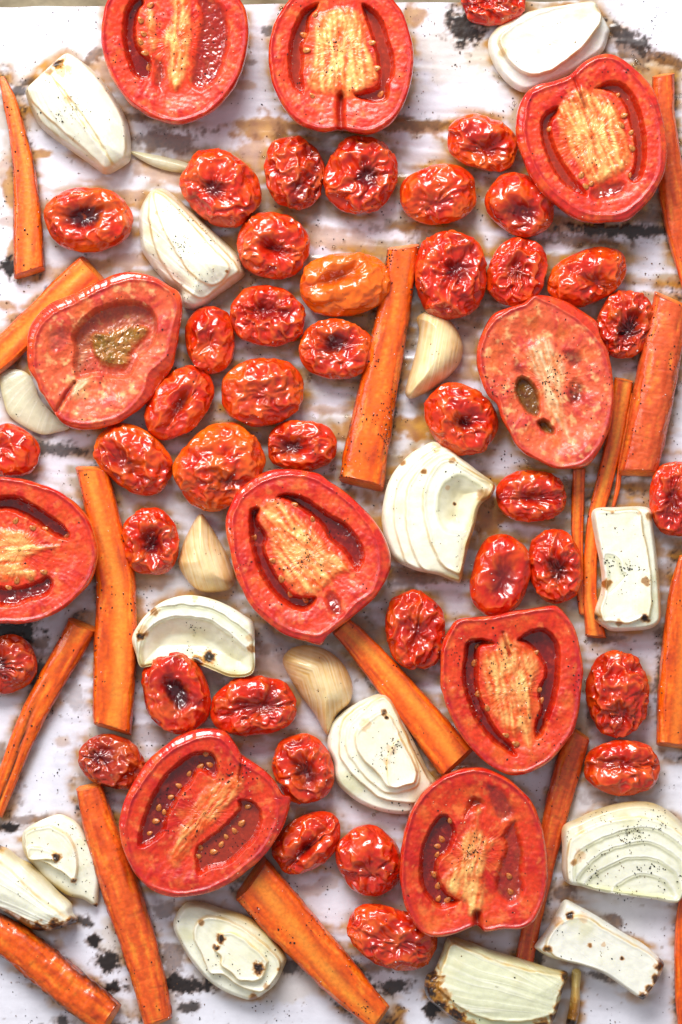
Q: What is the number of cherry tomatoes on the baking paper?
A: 40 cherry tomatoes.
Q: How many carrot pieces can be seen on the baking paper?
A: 16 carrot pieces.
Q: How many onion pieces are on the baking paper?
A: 16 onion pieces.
